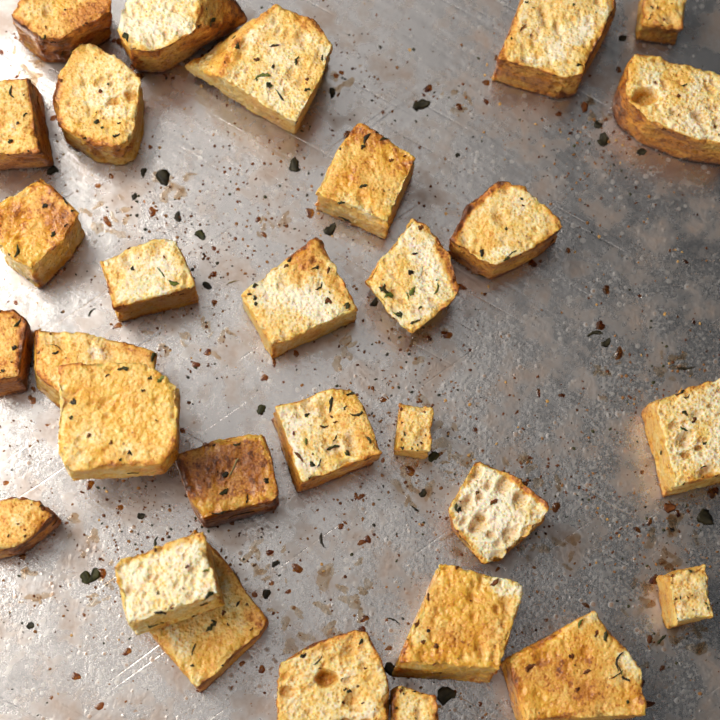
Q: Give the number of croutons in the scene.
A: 30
